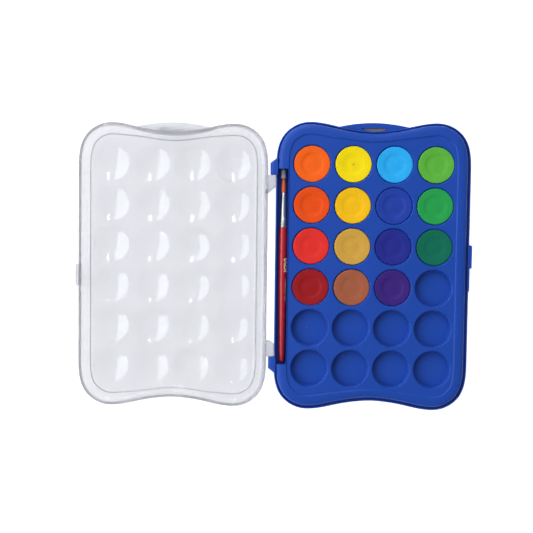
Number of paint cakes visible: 15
